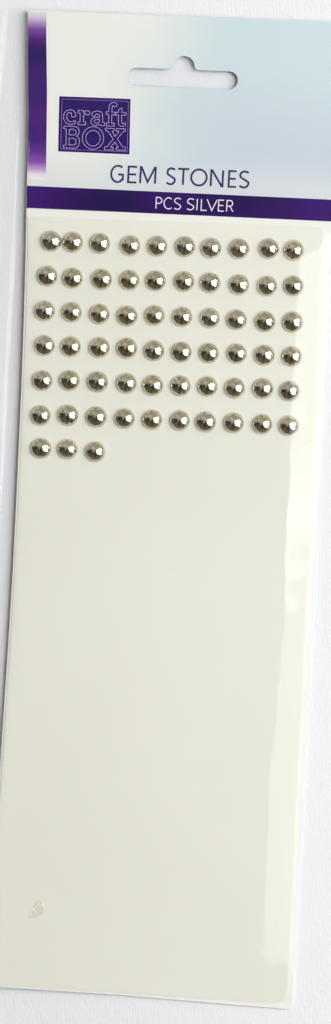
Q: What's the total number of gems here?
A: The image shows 63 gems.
